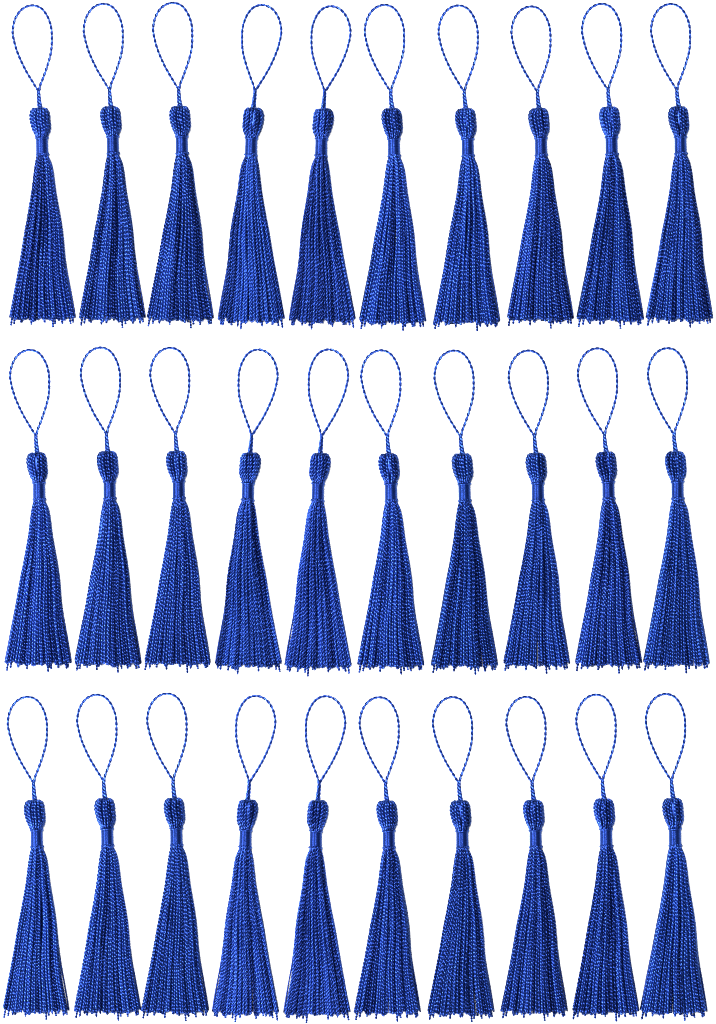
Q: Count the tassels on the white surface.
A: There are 30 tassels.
